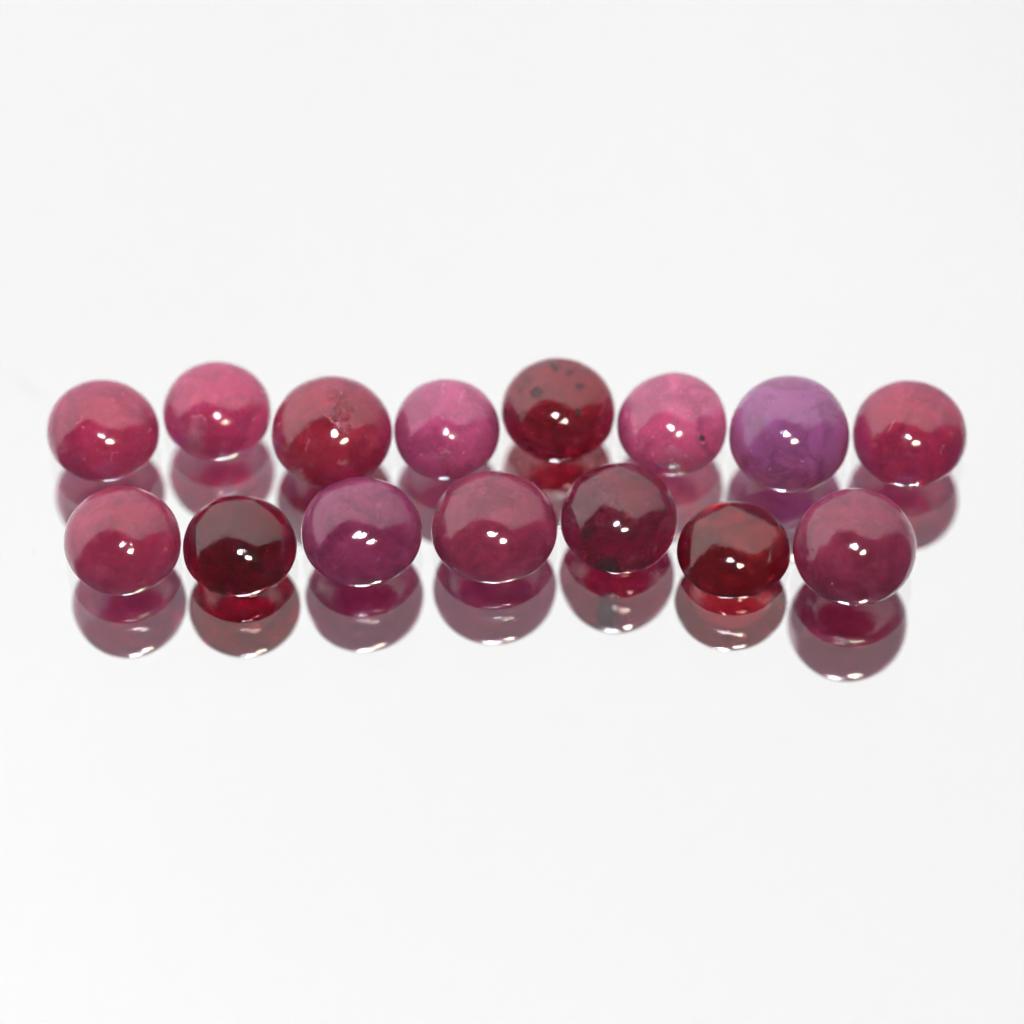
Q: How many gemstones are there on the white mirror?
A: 15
